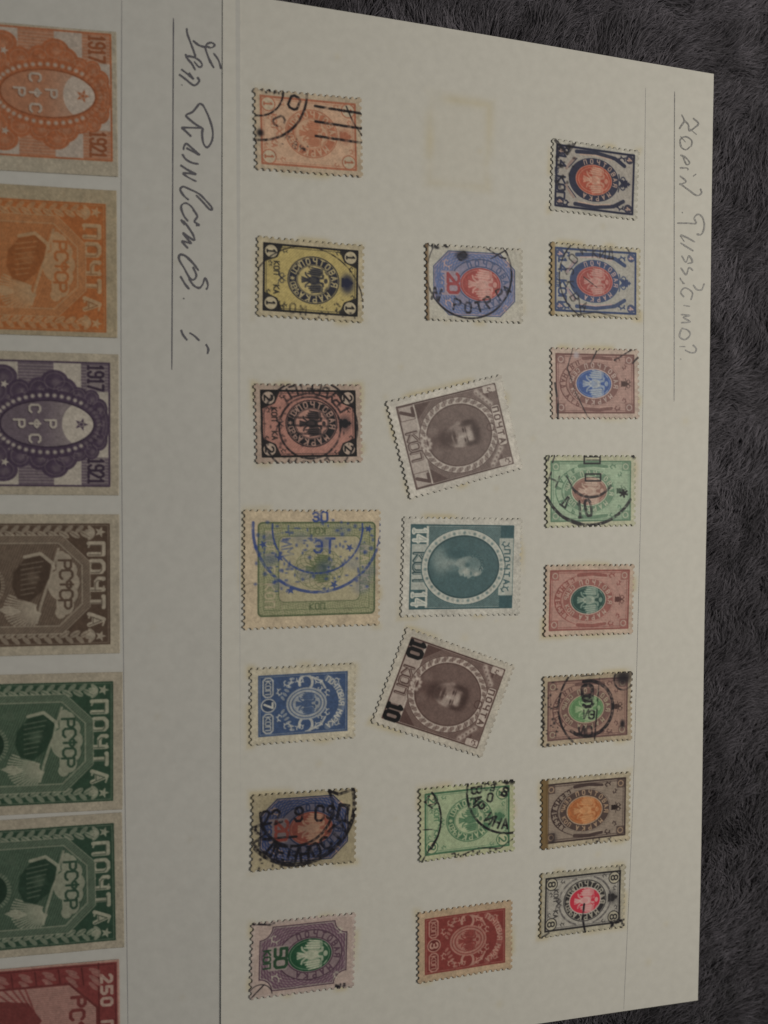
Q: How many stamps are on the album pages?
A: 28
